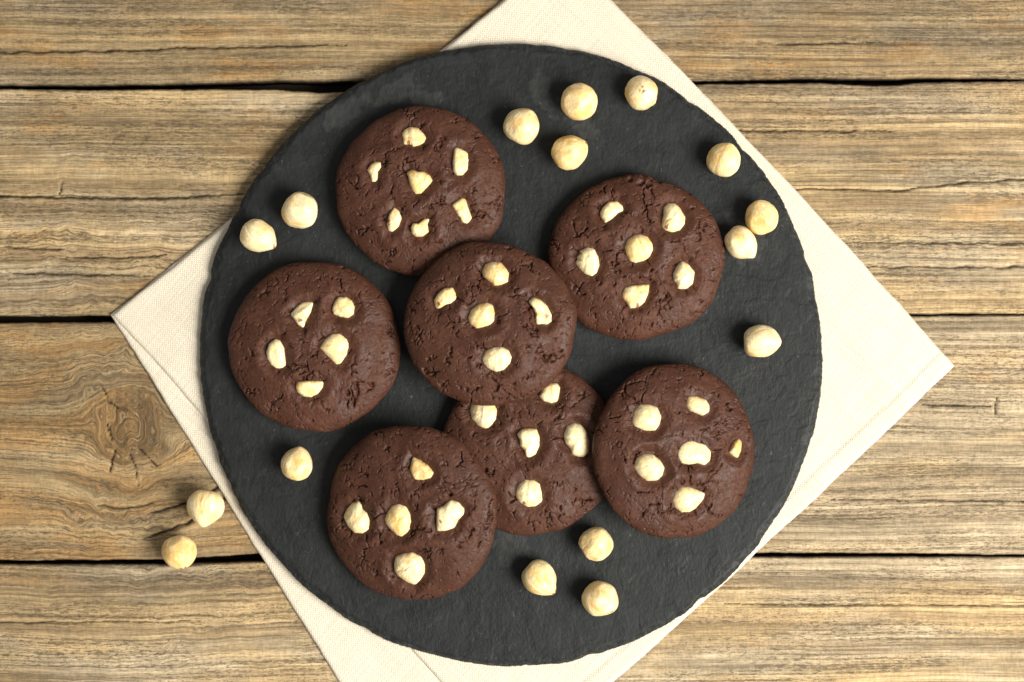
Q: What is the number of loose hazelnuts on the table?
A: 16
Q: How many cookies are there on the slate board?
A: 7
